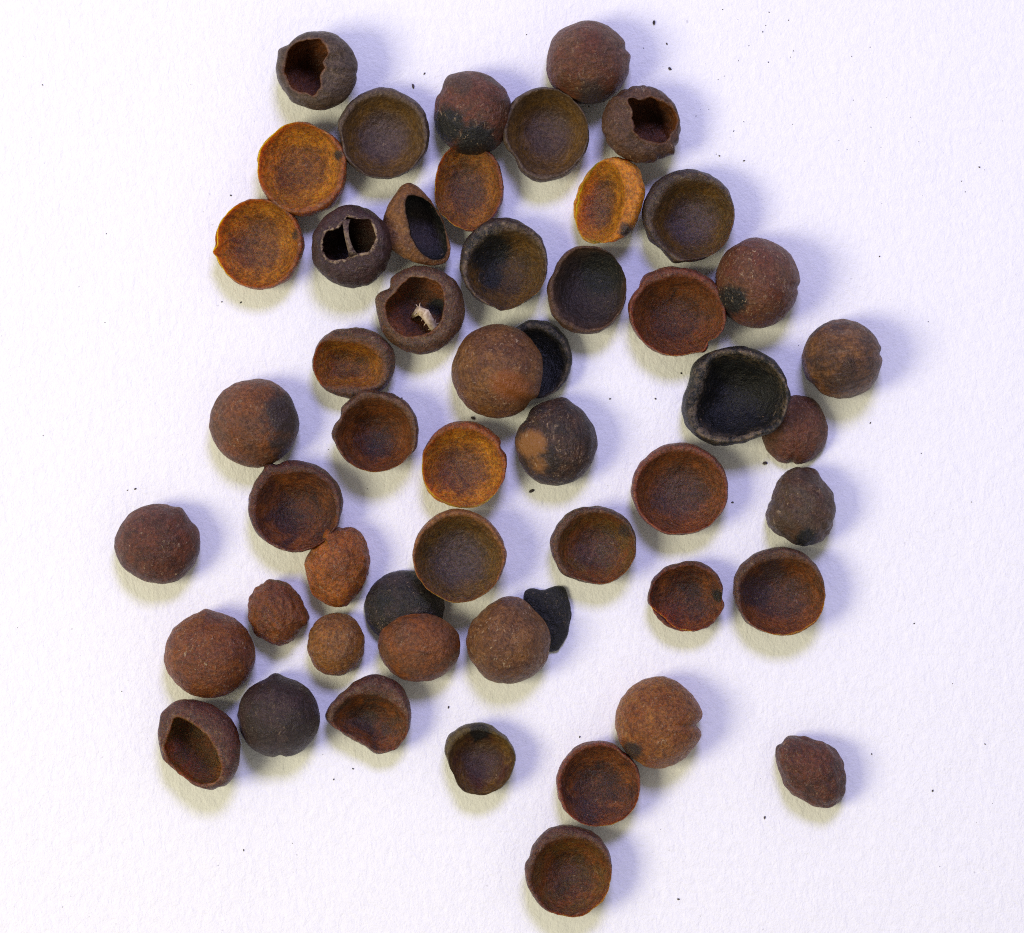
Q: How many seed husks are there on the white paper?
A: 52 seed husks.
